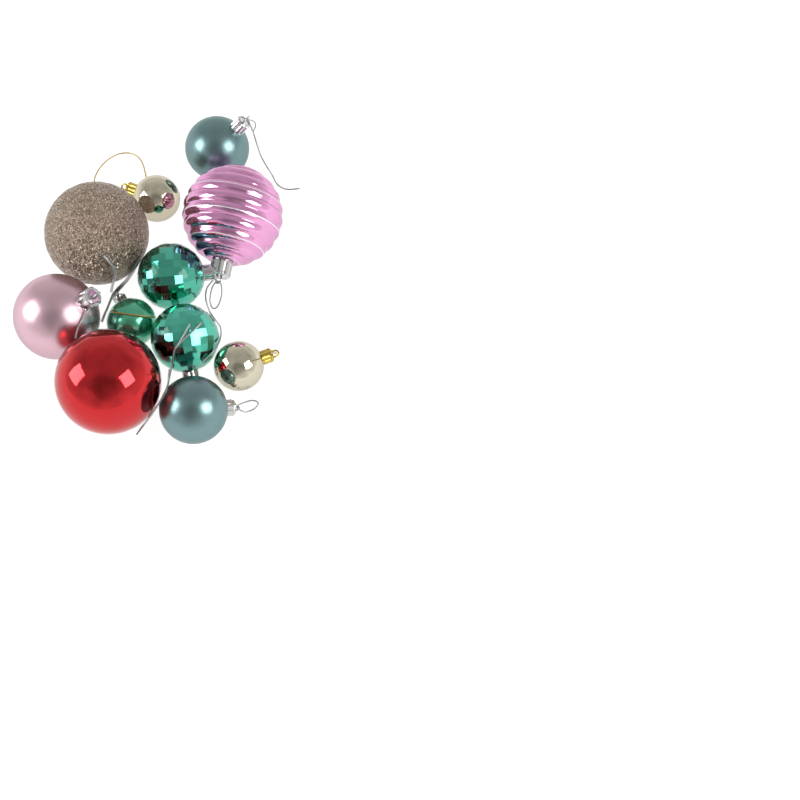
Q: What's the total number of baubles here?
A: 11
